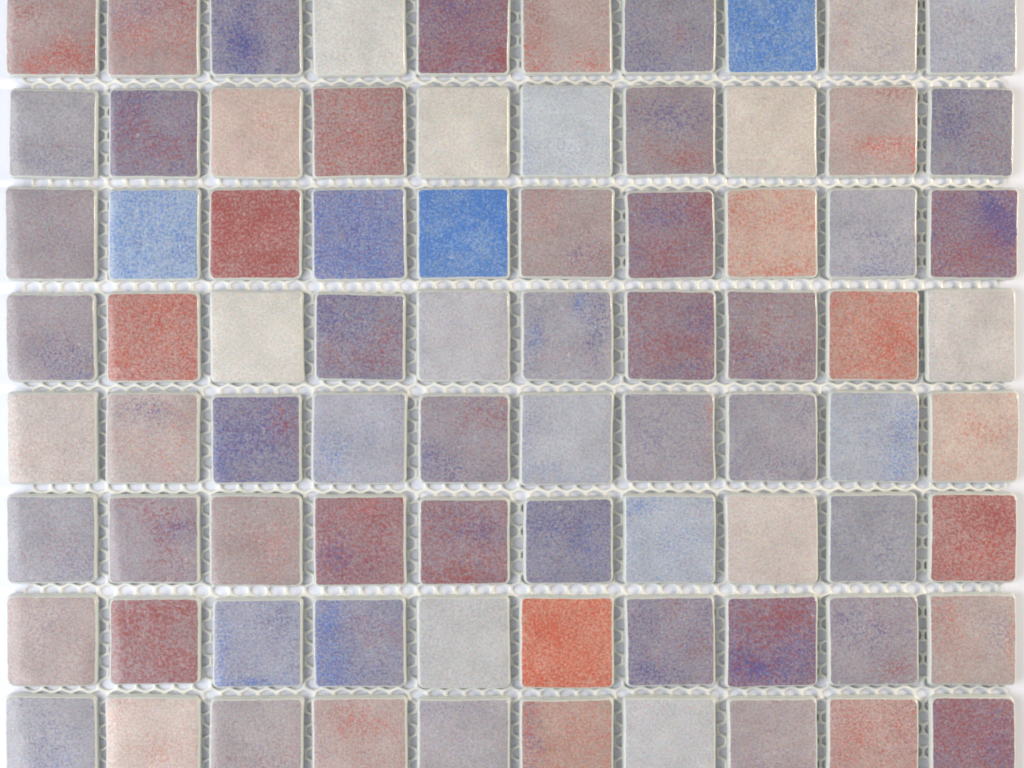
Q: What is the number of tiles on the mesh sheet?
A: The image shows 80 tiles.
